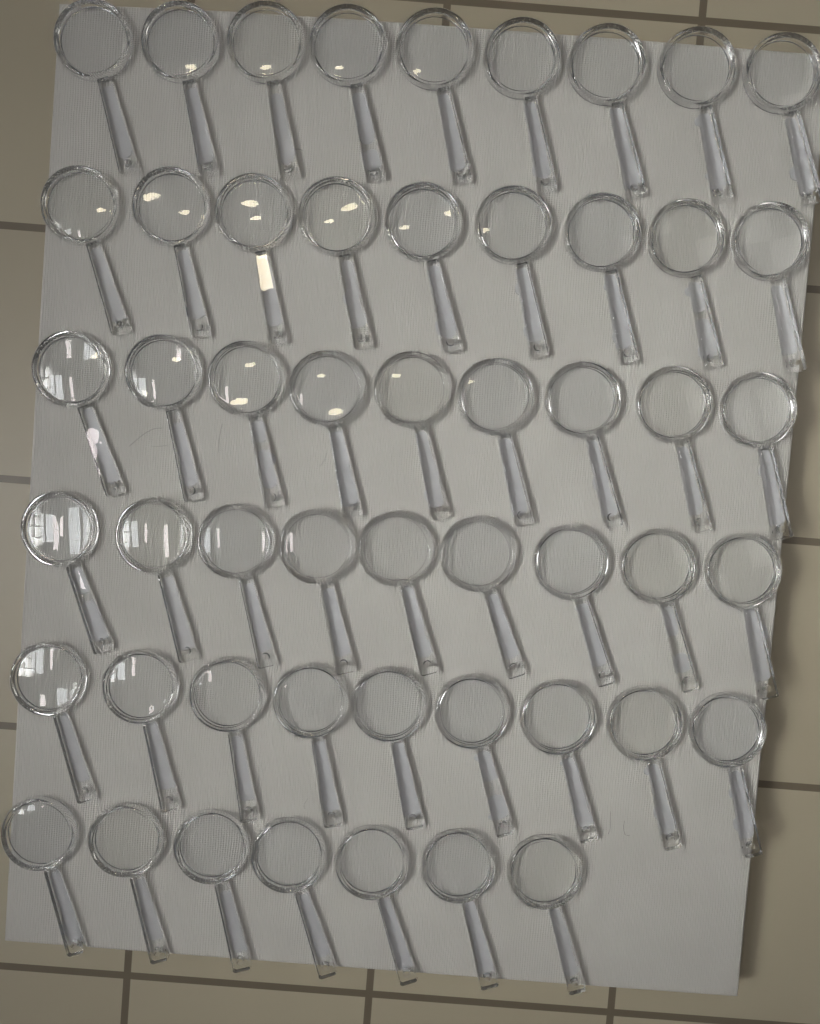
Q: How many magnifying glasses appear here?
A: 52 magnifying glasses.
